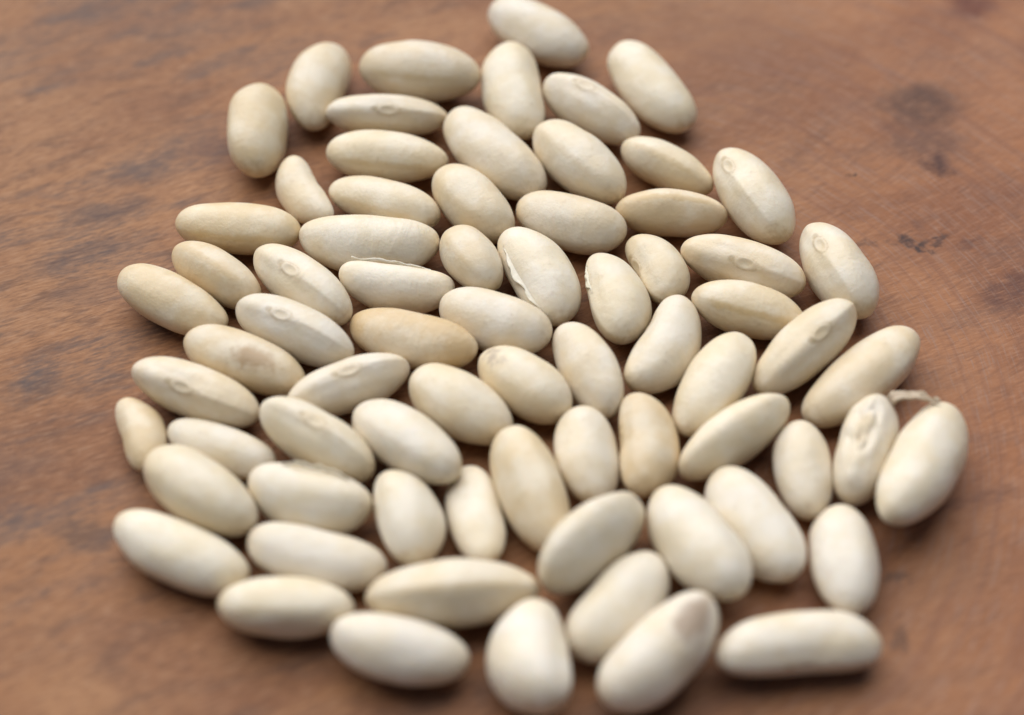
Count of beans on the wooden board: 72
